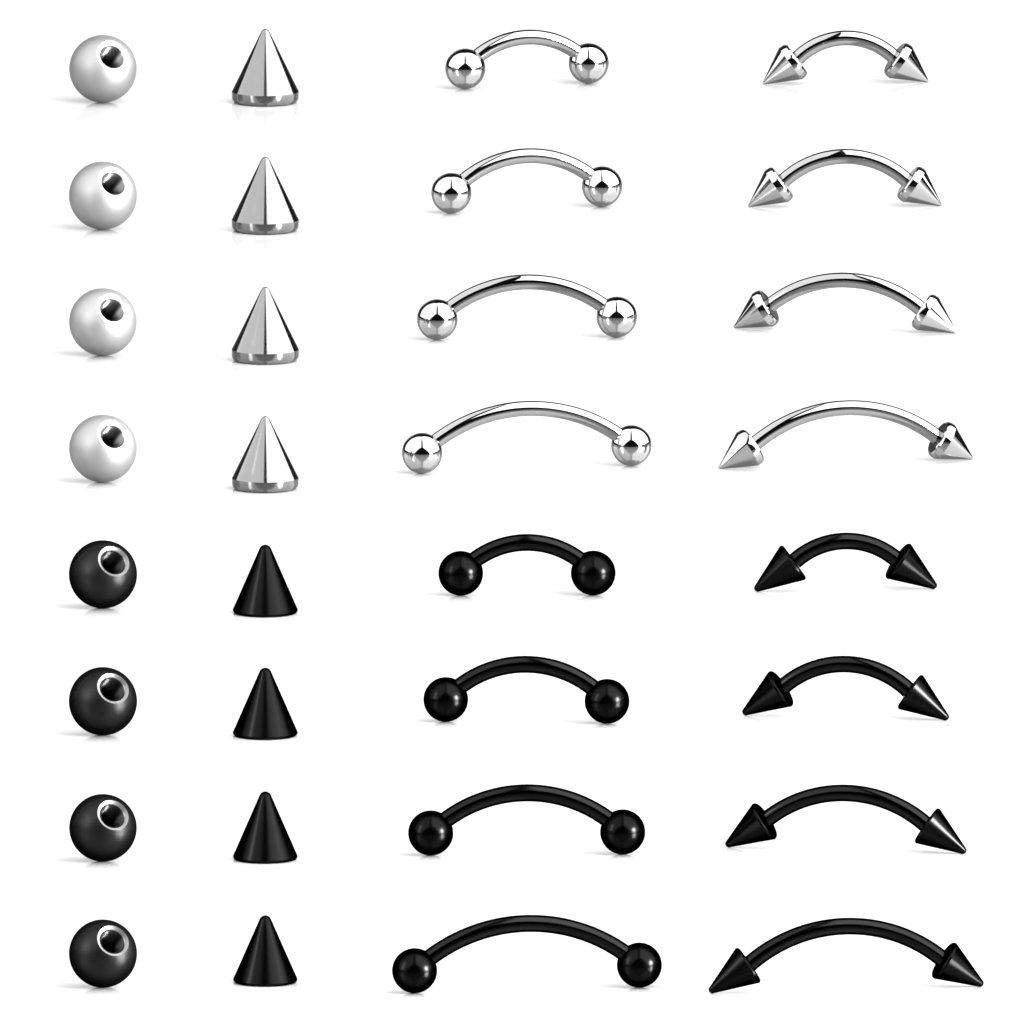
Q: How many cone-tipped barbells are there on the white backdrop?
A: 8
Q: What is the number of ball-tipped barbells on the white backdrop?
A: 8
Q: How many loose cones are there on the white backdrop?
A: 8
